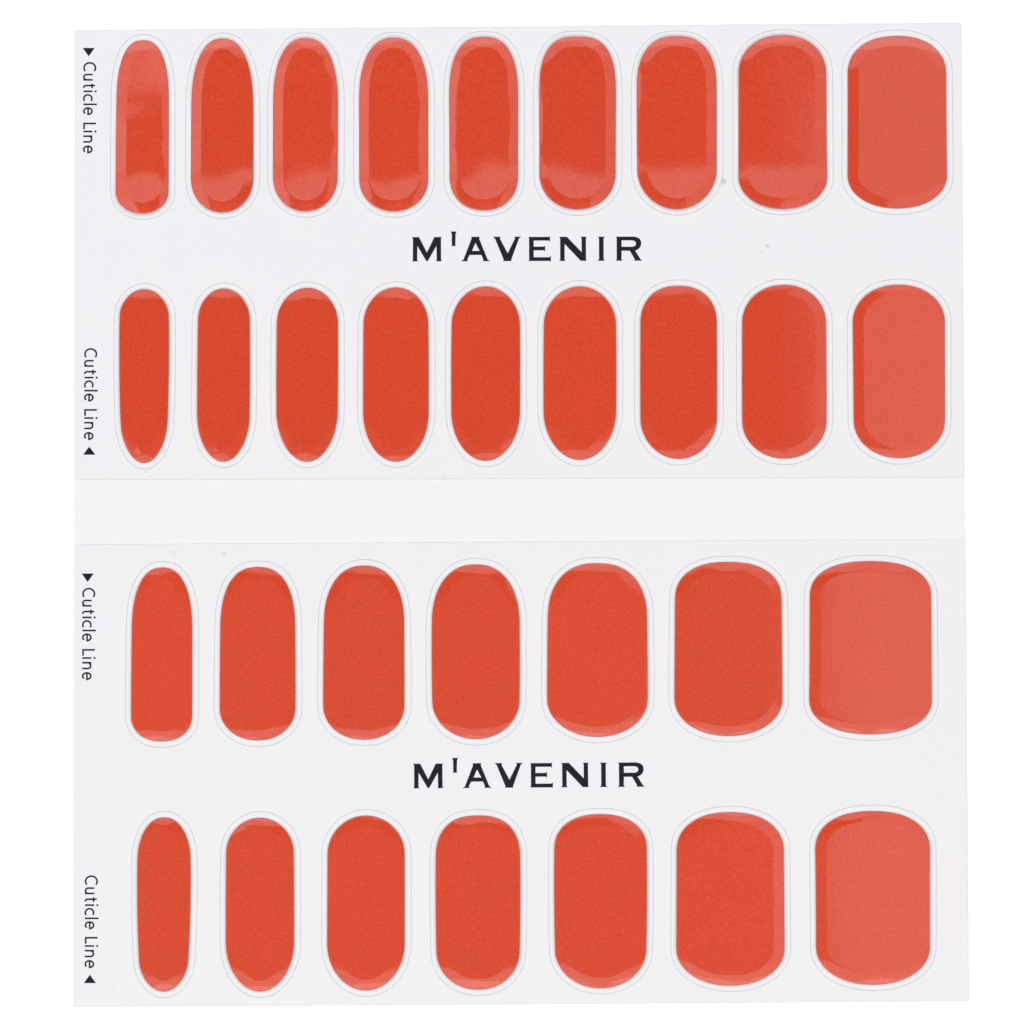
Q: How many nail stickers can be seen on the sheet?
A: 32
